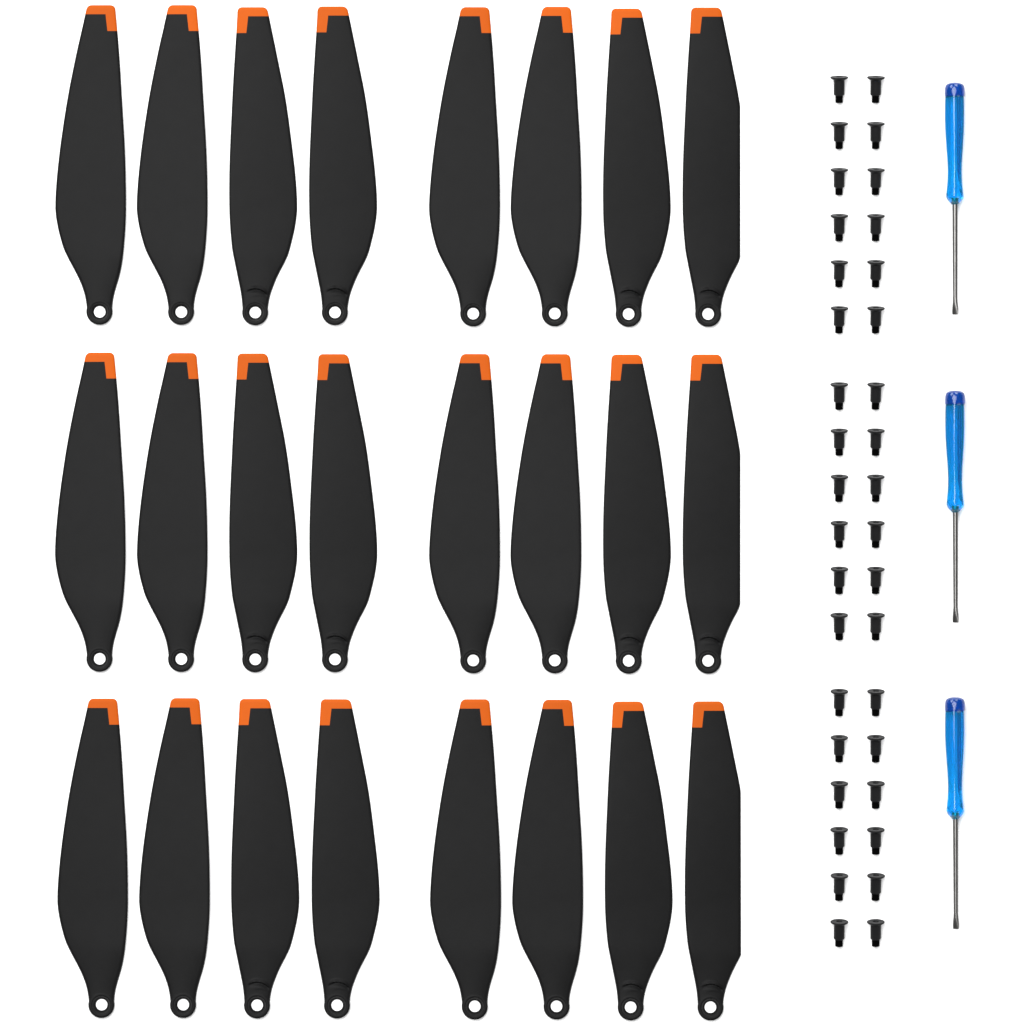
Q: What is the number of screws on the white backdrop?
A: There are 36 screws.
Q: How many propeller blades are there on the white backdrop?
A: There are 24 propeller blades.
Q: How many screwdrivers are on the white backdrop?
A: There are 3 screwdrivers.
